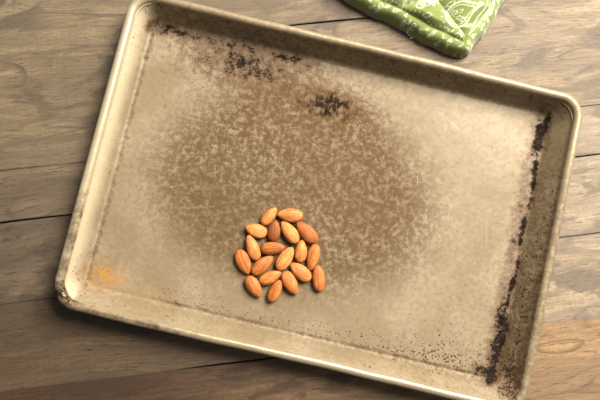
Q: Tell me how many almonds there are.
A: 19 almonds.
